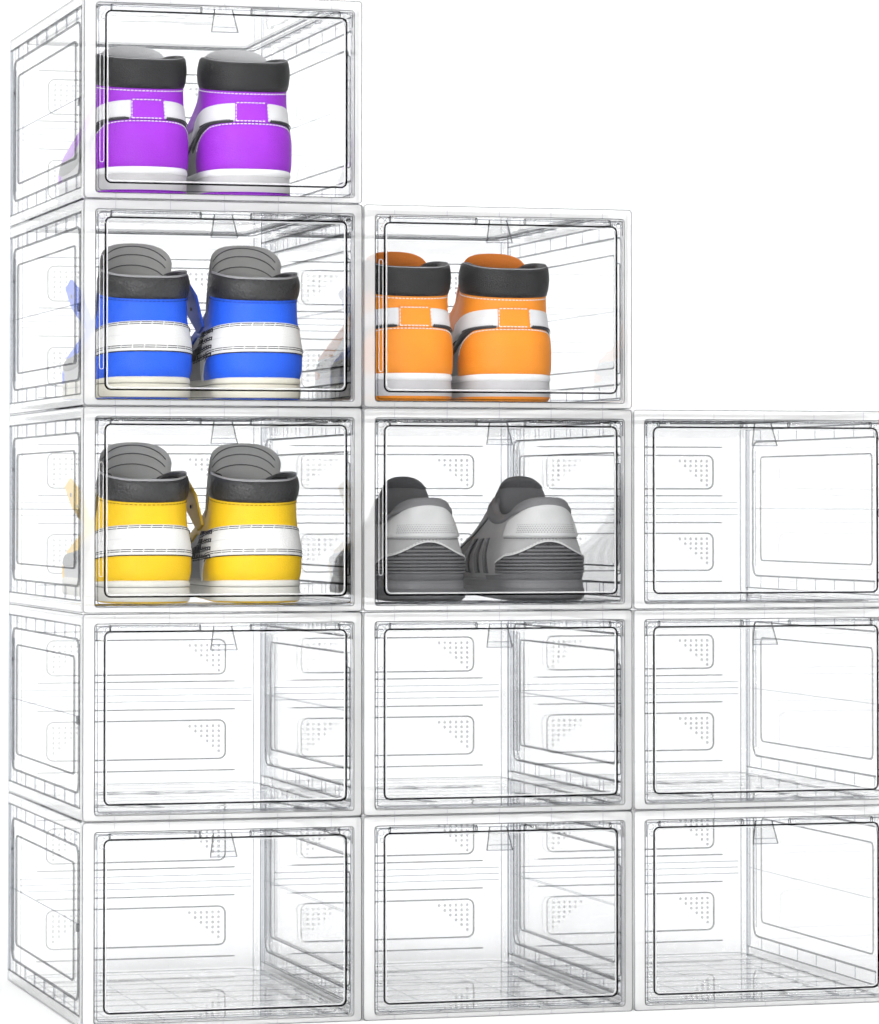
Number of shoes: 10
